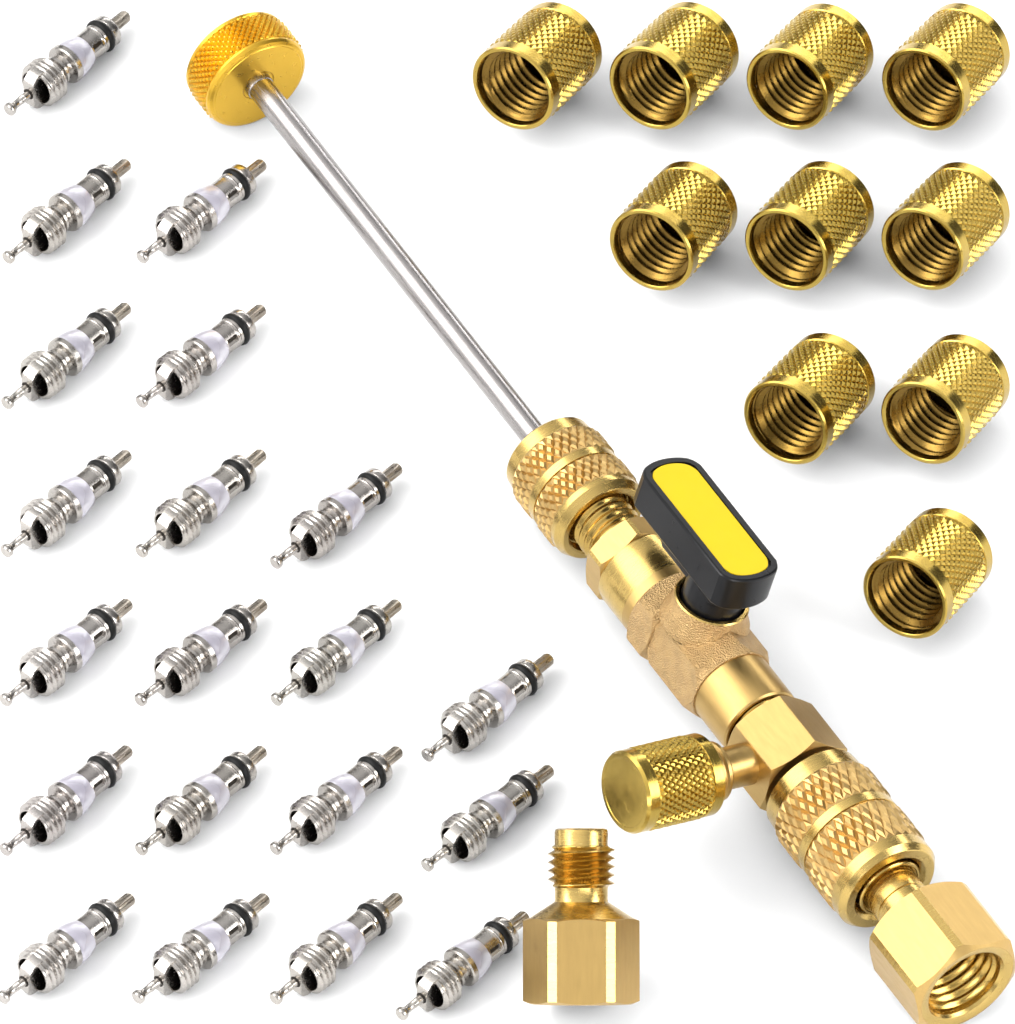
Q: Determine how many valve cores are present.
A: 20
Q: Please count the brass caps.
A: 11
